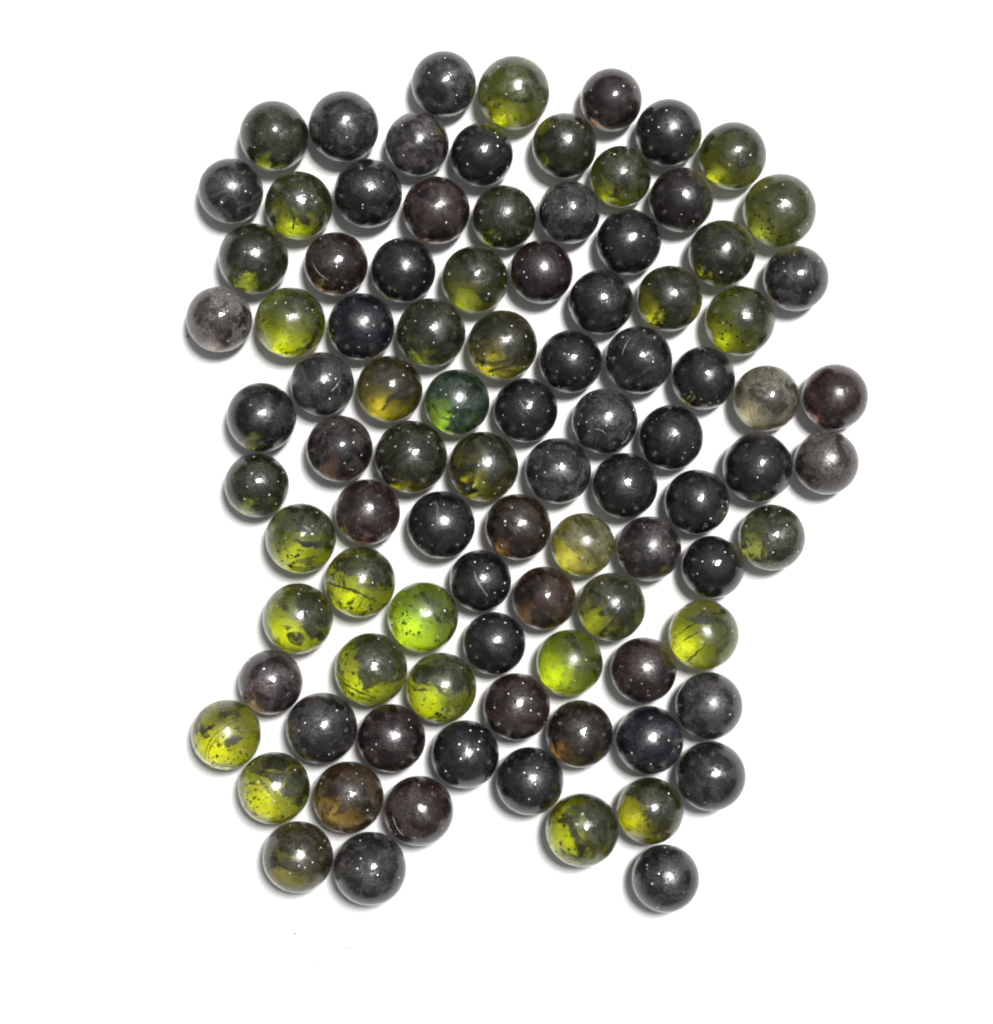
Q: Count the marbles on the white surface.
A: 95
